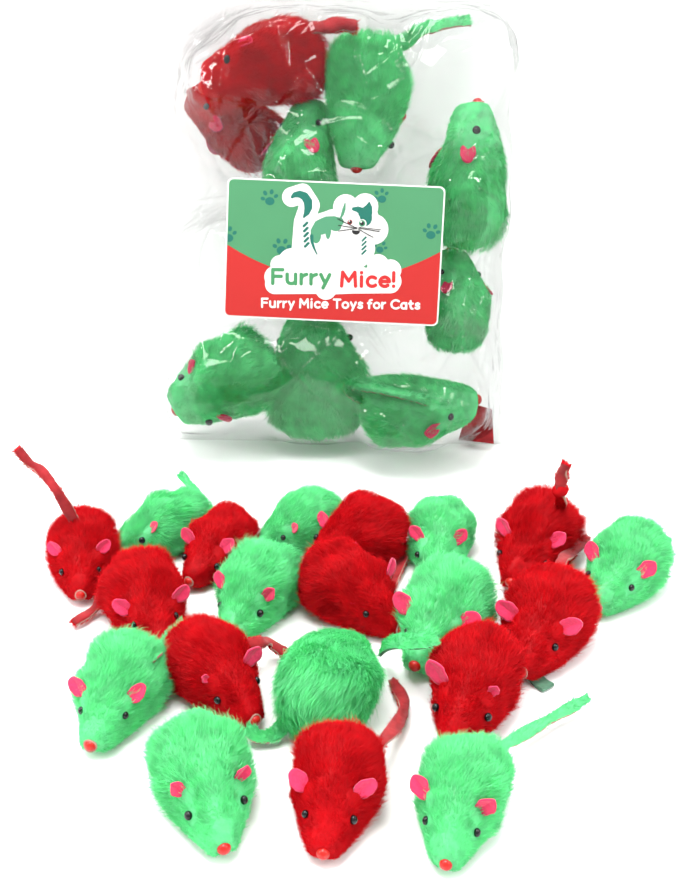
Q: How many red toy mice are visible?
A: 12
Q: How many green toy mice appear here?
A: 17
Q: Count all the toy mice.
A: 29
